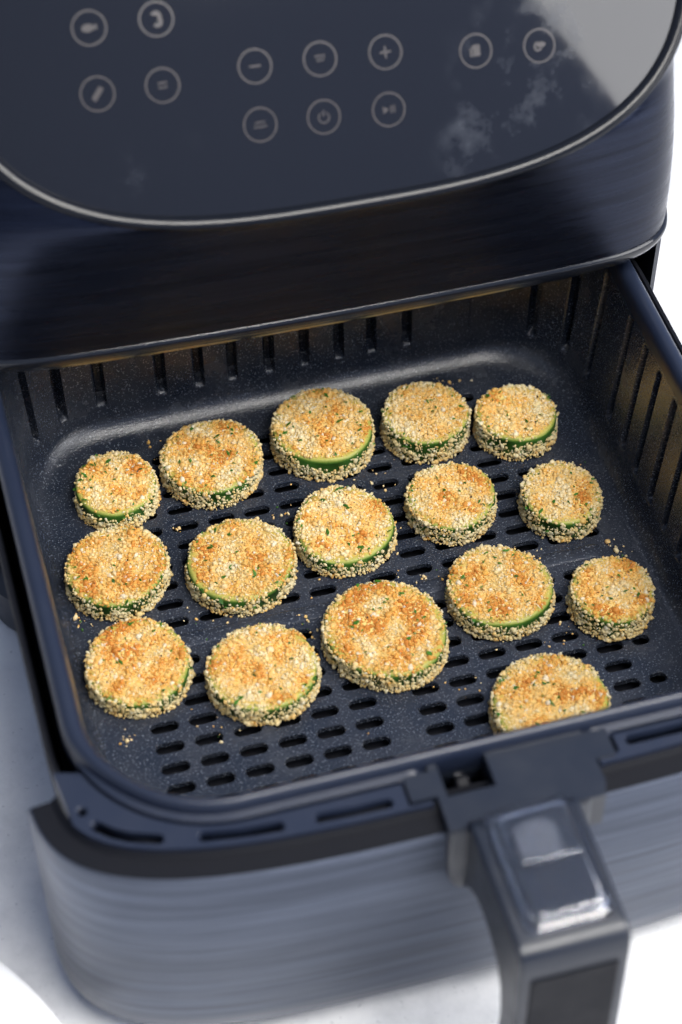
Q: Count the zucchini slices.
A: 16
